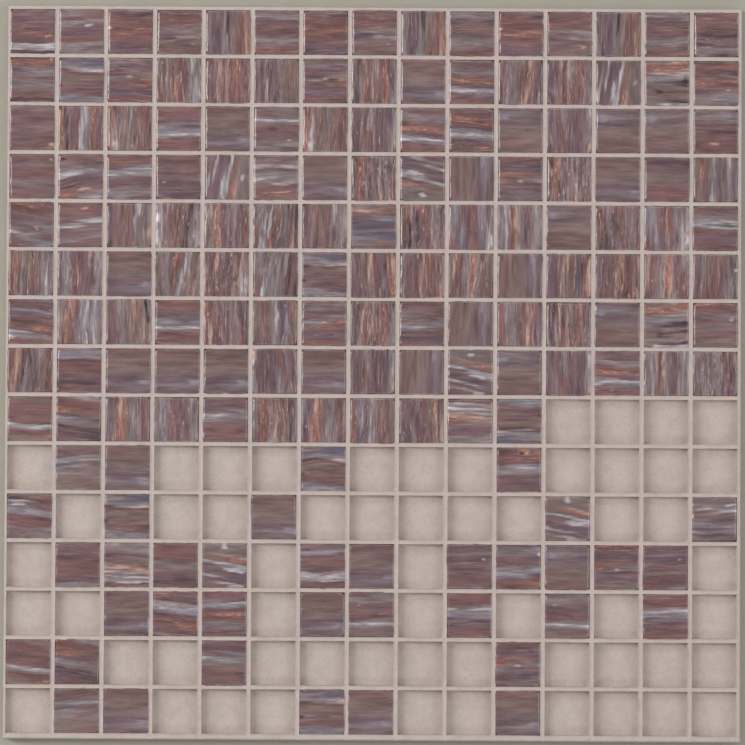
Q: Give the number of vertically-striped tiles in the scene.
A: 64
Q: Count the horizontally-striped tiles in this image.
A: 104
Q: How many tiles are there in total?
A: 168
